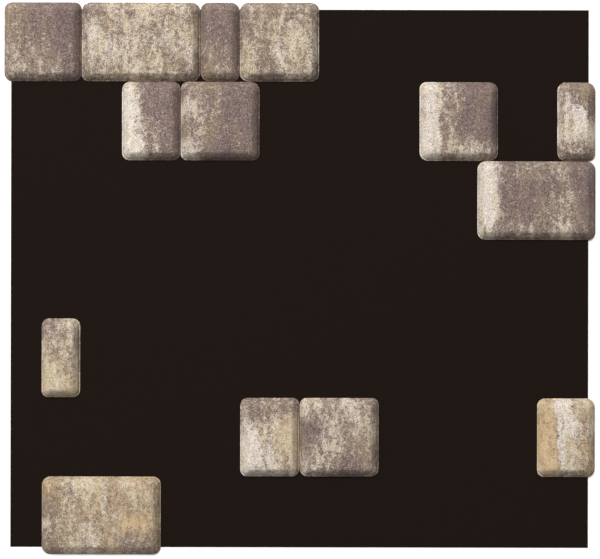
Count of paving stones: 14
